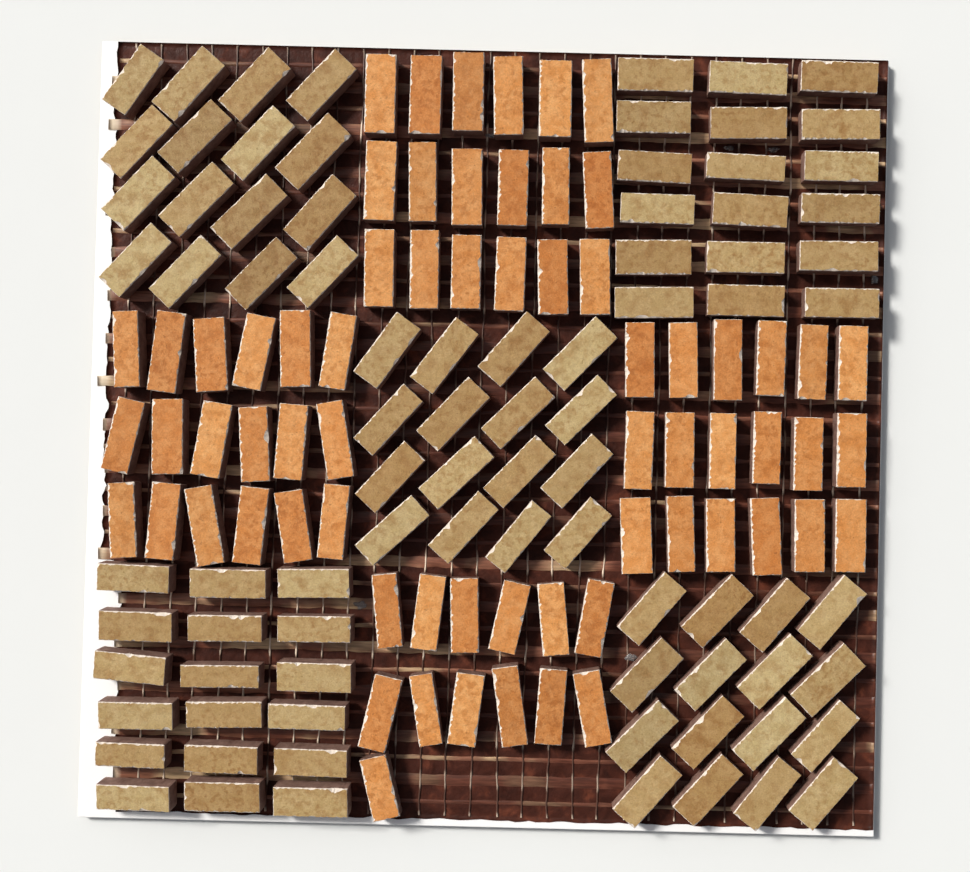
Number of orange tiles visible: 67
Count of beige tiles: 84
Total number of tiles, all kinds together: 151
